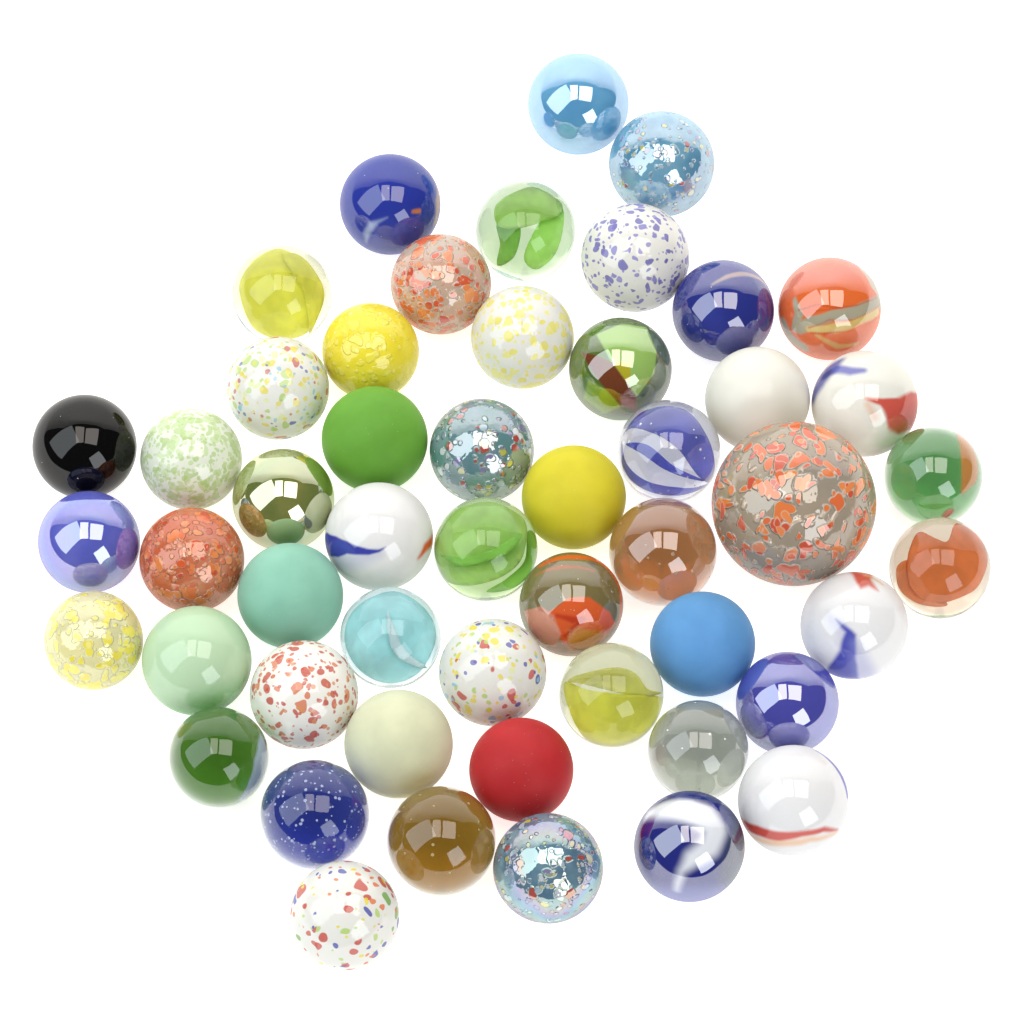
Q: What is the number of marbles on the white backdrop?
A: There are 51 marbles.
